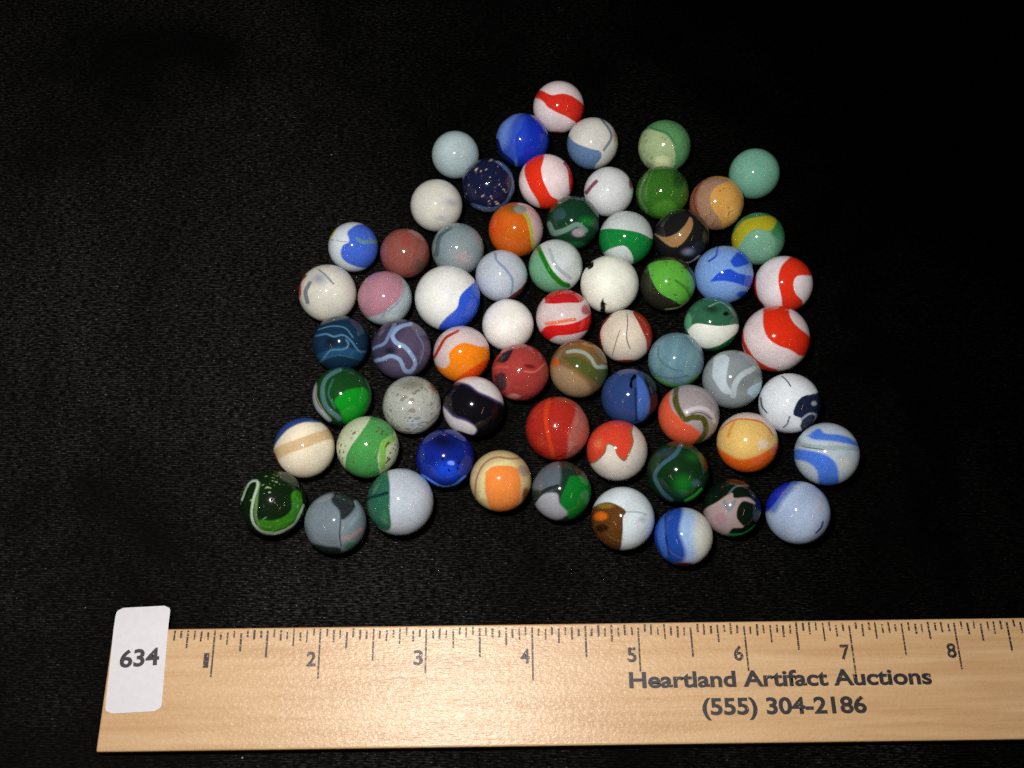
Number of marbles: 64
